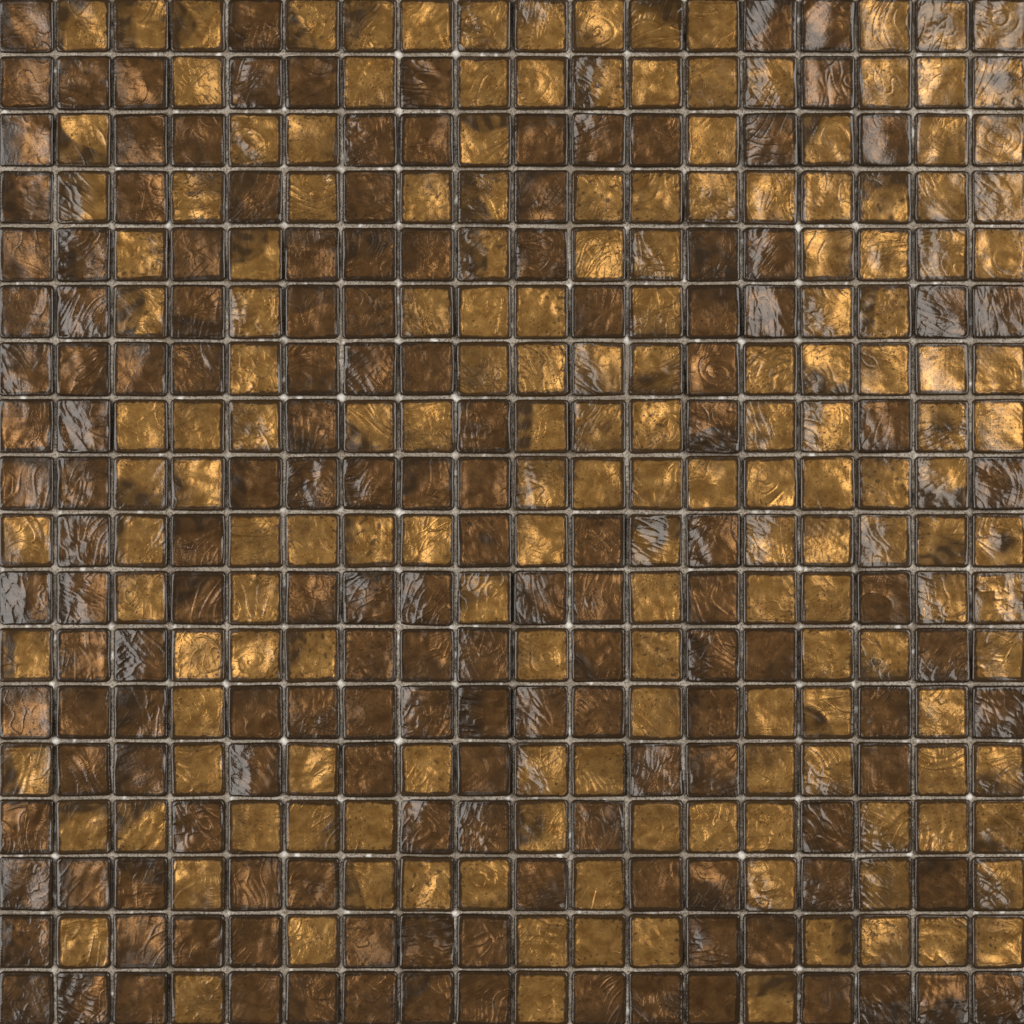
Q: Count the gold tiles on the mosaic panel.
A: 172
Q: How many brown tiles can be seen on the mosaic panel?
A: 152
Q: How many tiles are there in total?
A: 324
